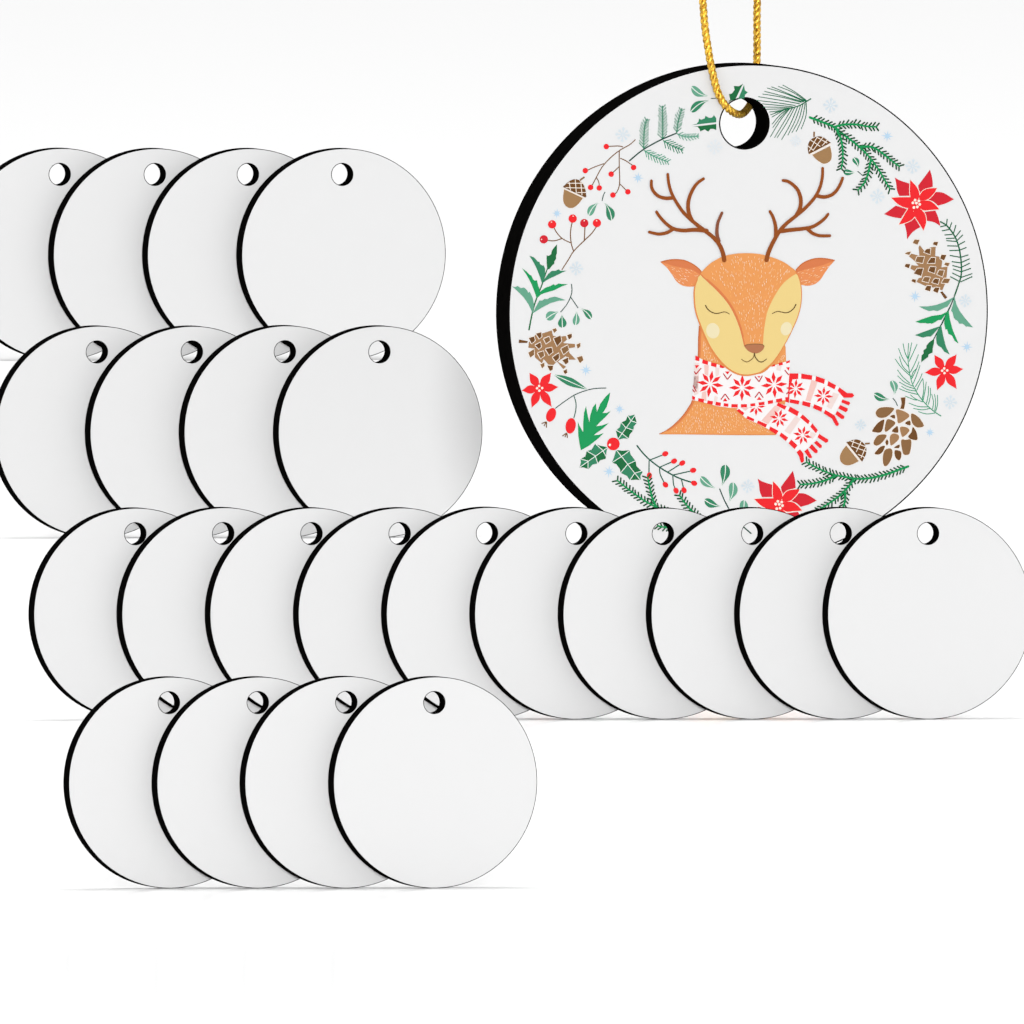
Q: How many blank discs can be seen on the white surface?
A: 22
